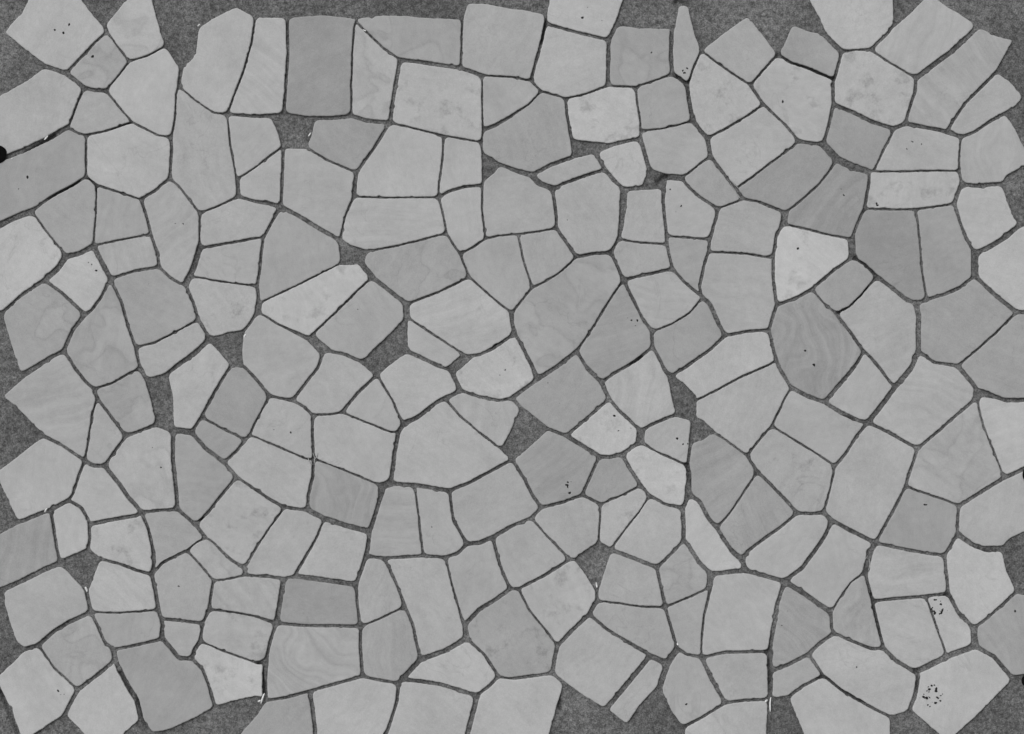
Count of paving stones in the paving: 200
